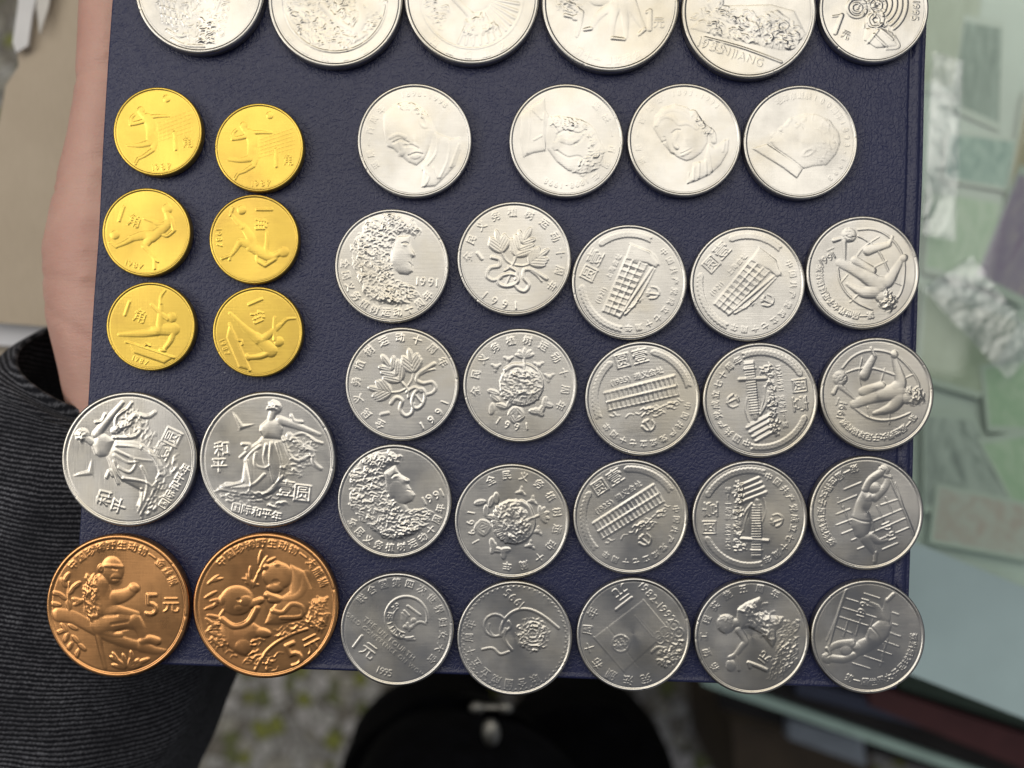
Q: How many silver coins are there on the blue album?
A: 32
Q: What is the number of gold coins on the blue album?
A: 6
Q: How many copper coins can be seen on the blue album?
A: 2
